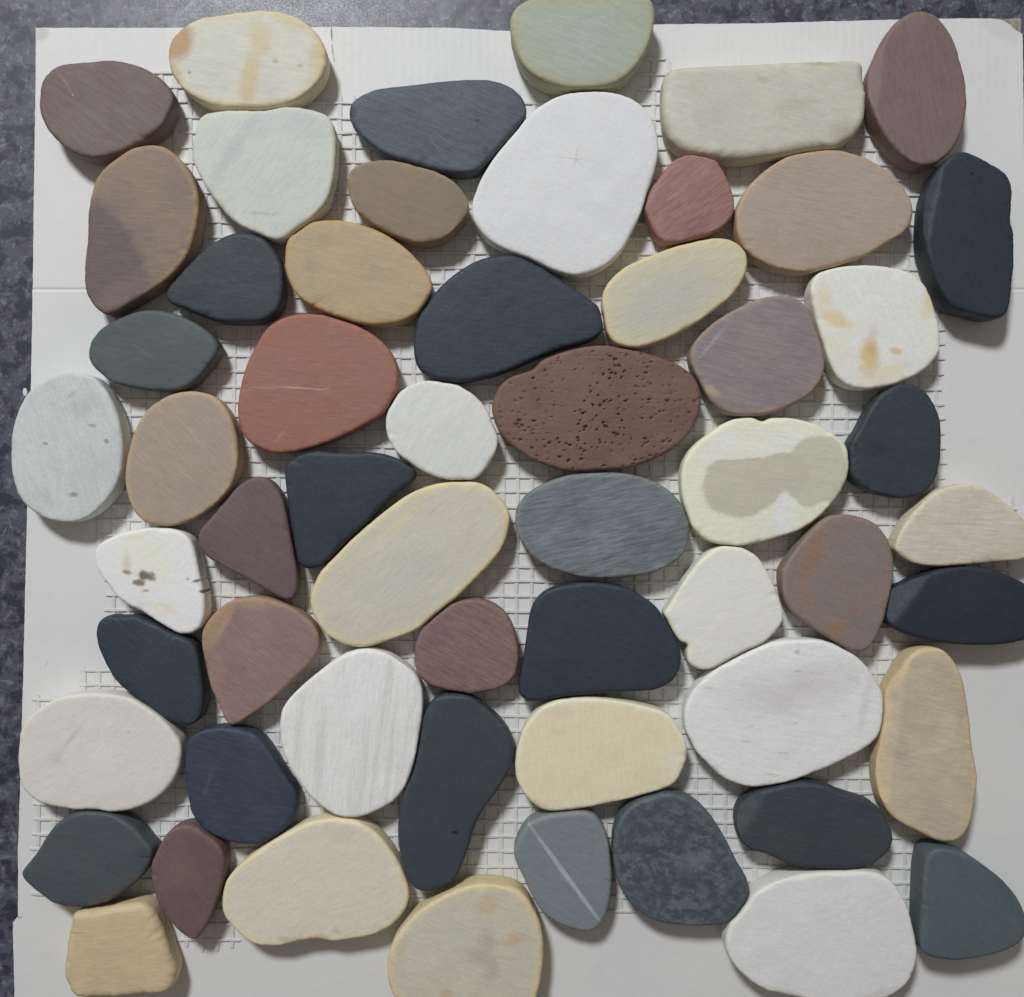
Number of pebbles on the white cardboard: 57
